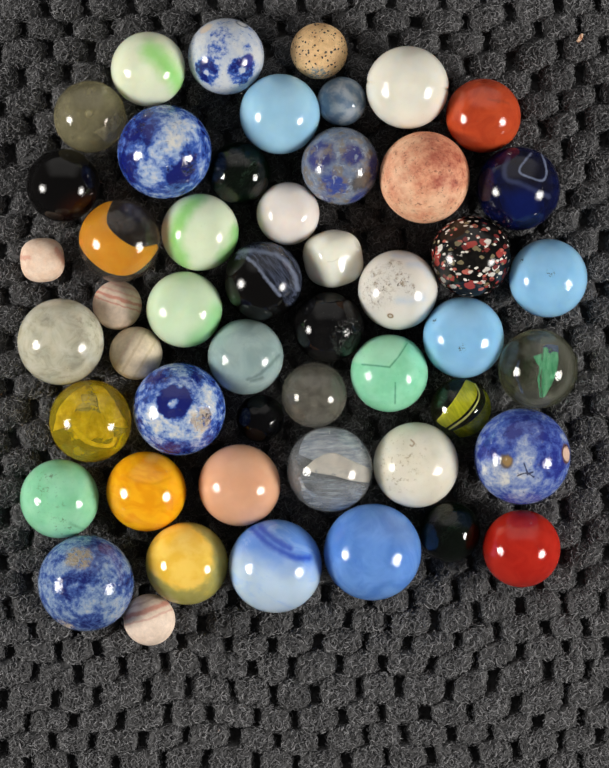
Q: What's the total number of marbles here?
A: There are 50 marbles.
